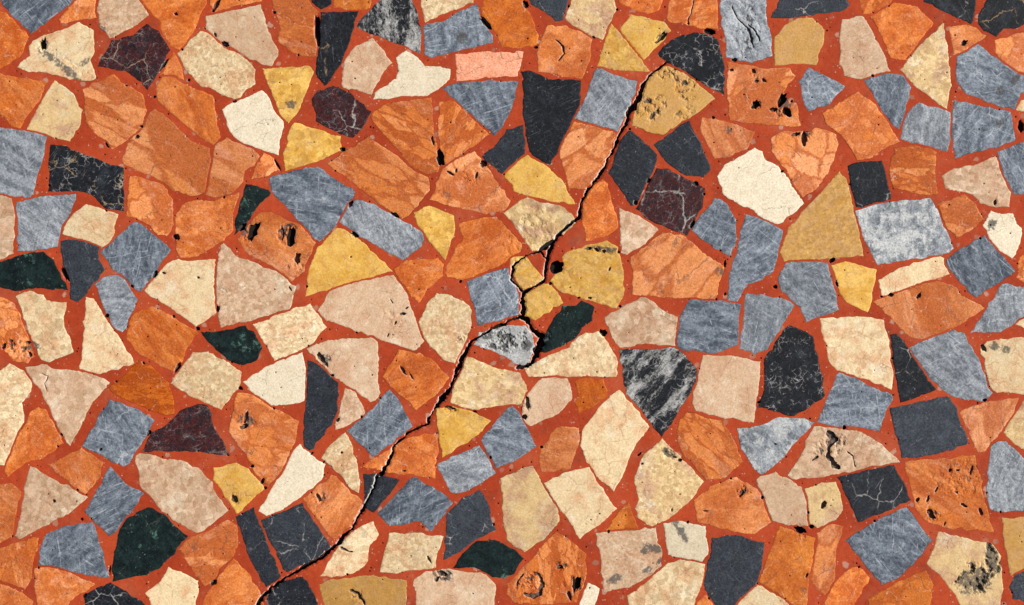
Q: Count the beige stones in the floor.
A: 82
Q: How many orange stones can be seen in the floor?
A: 70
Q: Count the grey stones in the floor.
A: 39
